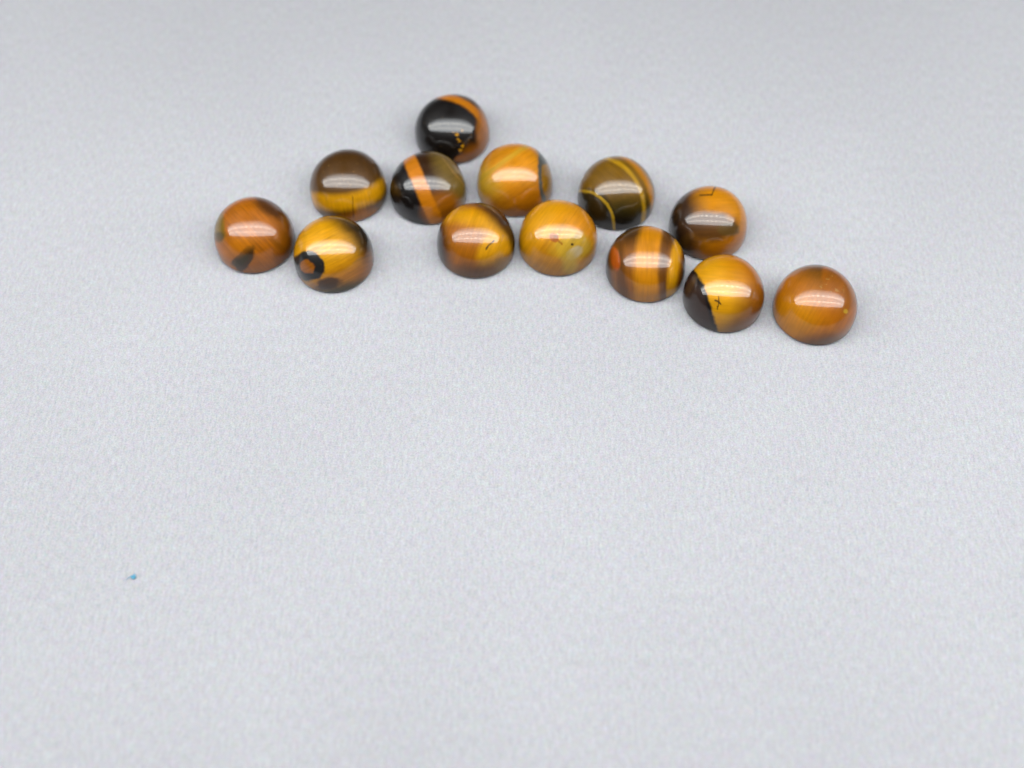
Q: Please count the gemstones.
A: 13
